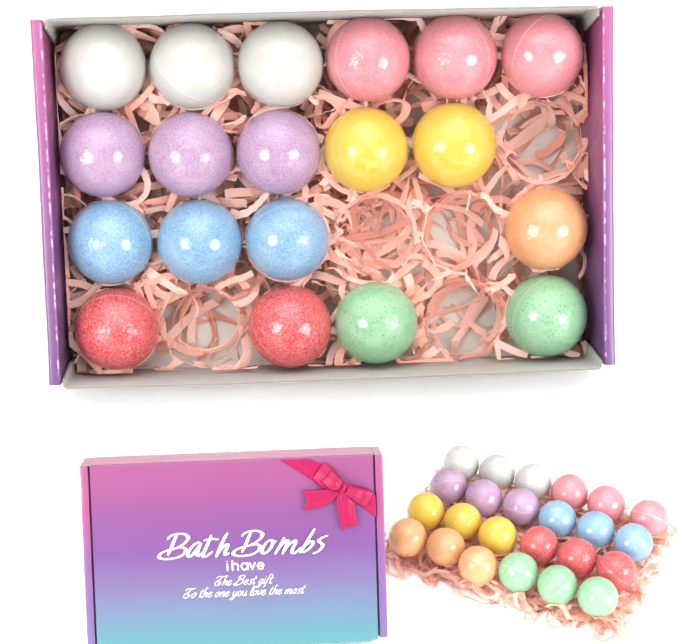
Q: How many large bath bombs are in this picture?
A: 19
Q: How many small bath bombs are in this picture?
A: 24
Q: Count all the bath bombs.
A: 43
